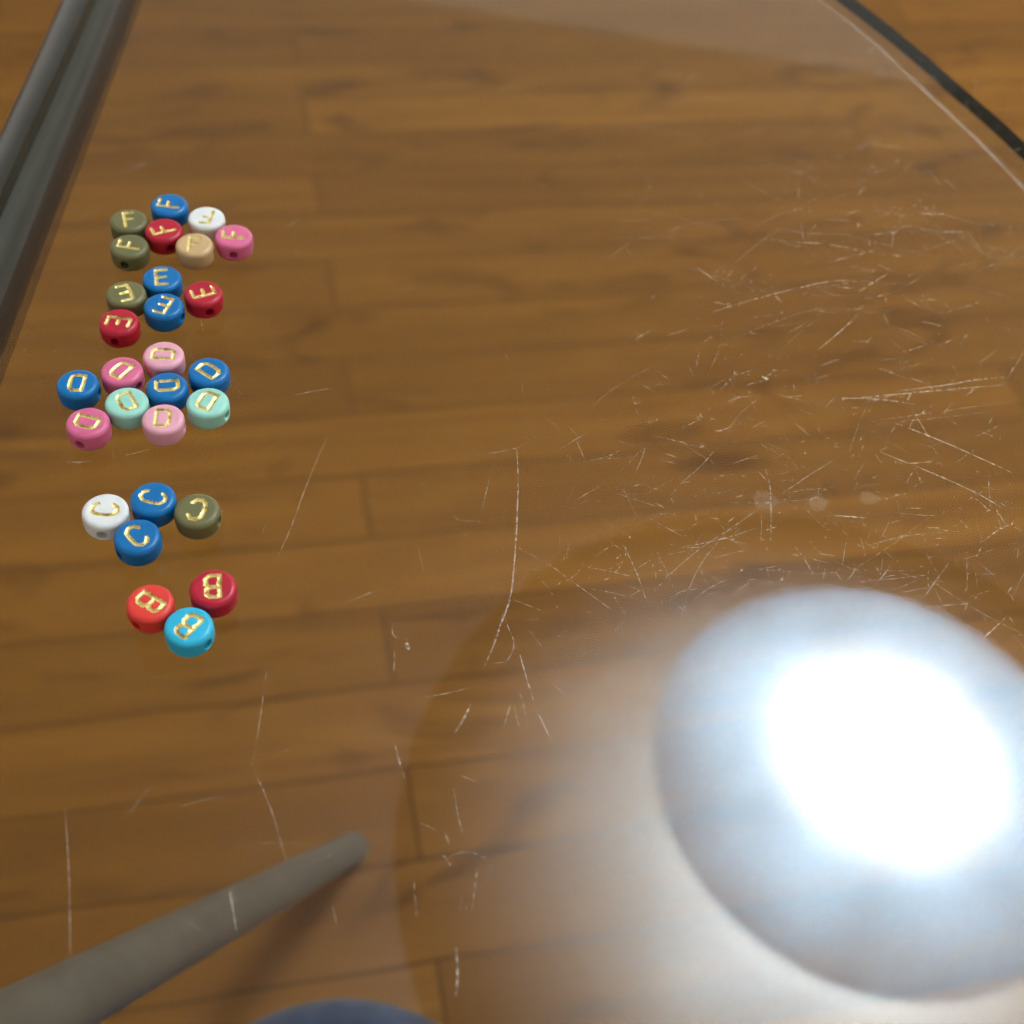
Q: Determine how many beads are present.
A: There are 28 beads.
